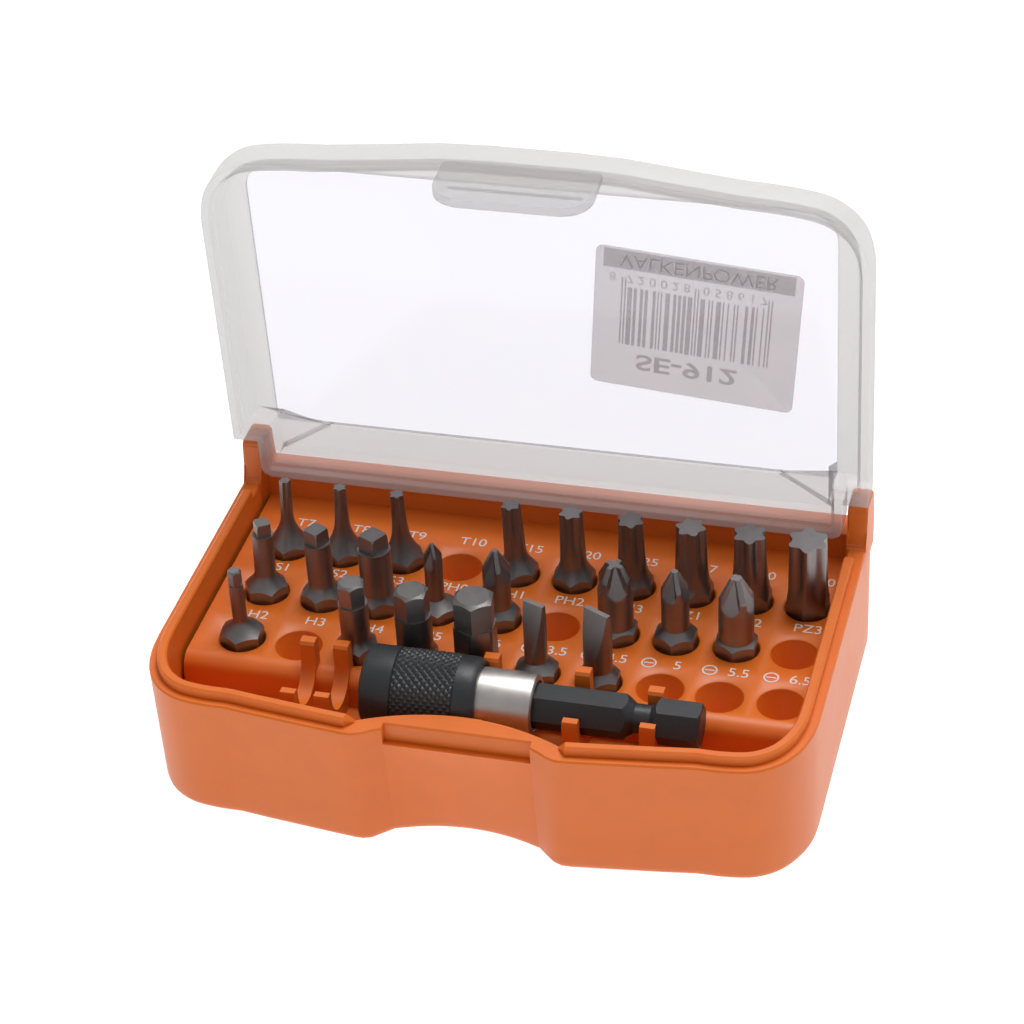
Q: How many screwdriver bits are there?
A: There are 23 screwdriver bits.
